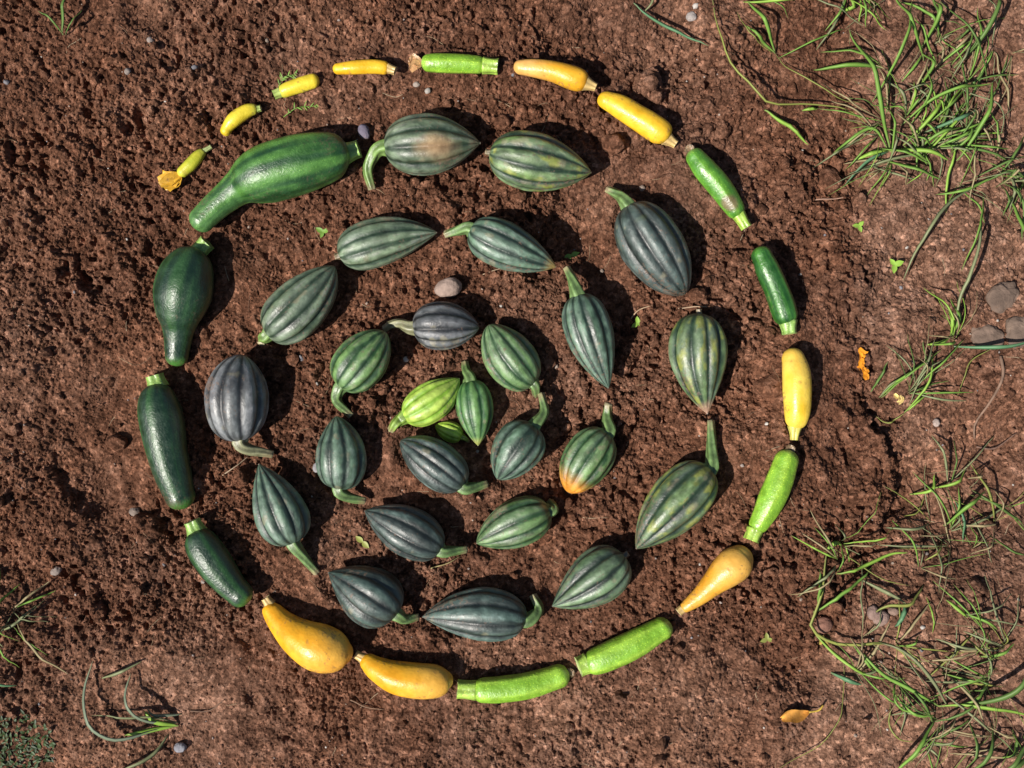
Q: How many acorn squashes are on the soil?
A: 26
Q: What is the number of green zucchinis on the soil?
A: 10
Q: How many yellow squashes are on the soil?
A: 10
